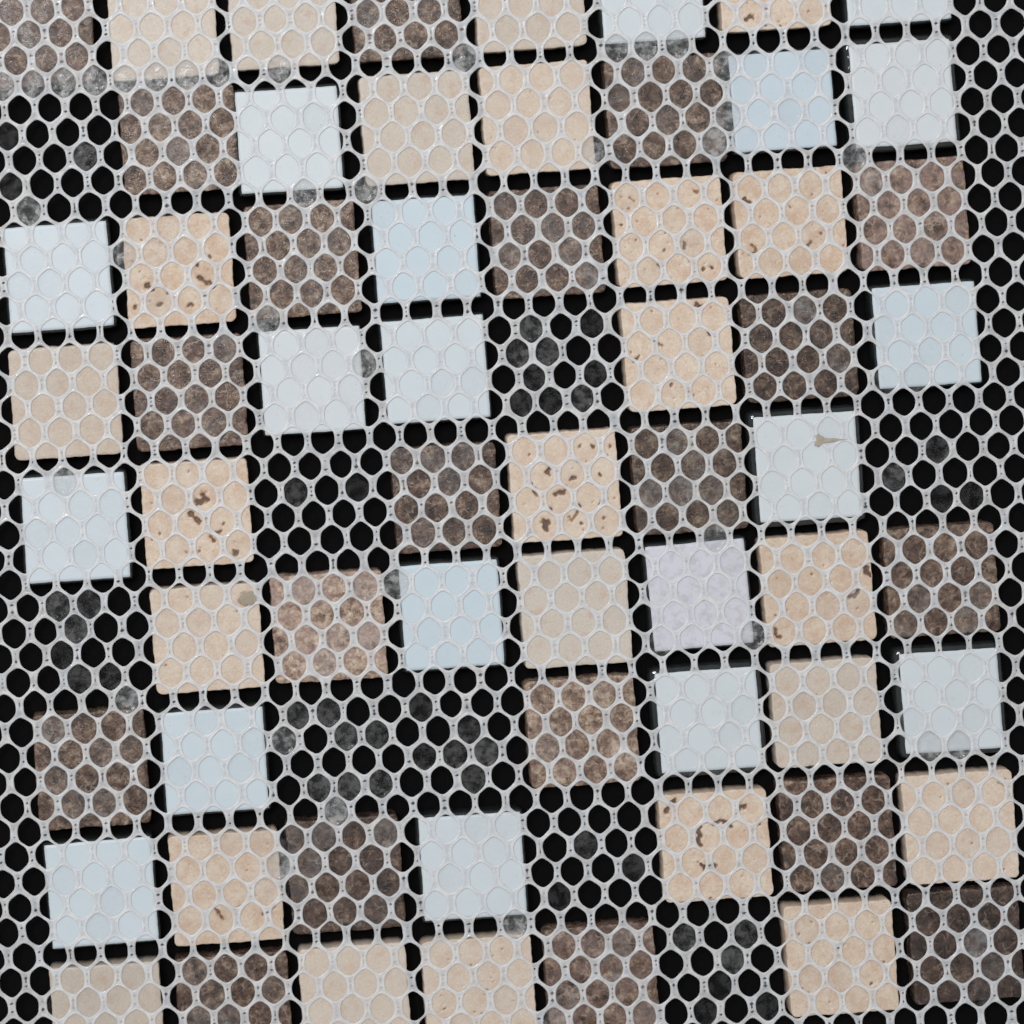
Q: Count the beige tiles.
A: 24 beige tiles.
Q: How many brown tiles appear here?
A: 20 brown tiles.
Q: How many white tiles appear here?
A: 19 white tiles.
